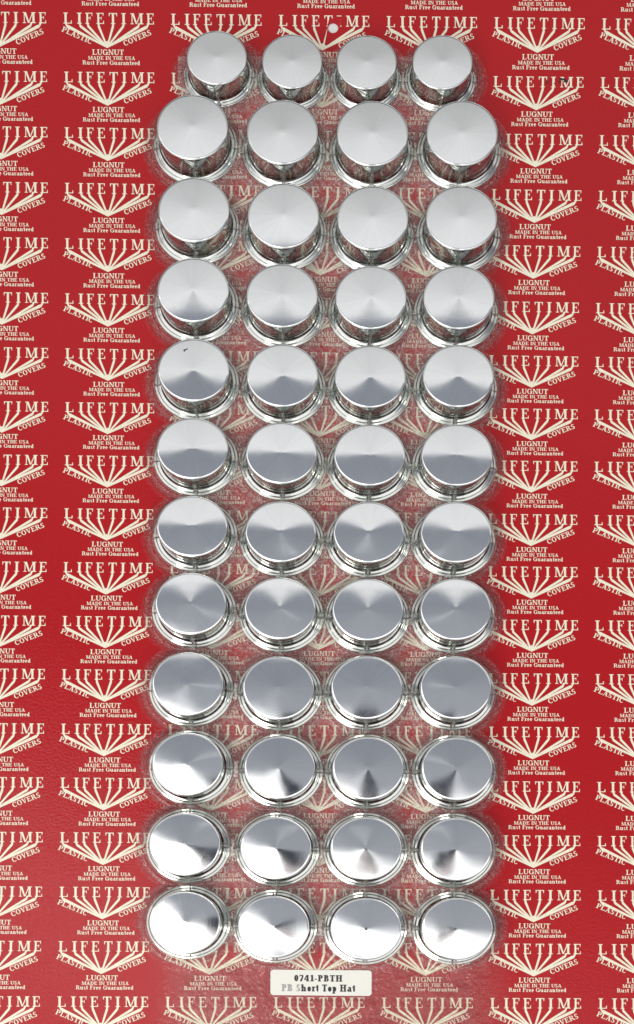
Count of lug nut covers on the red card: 48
